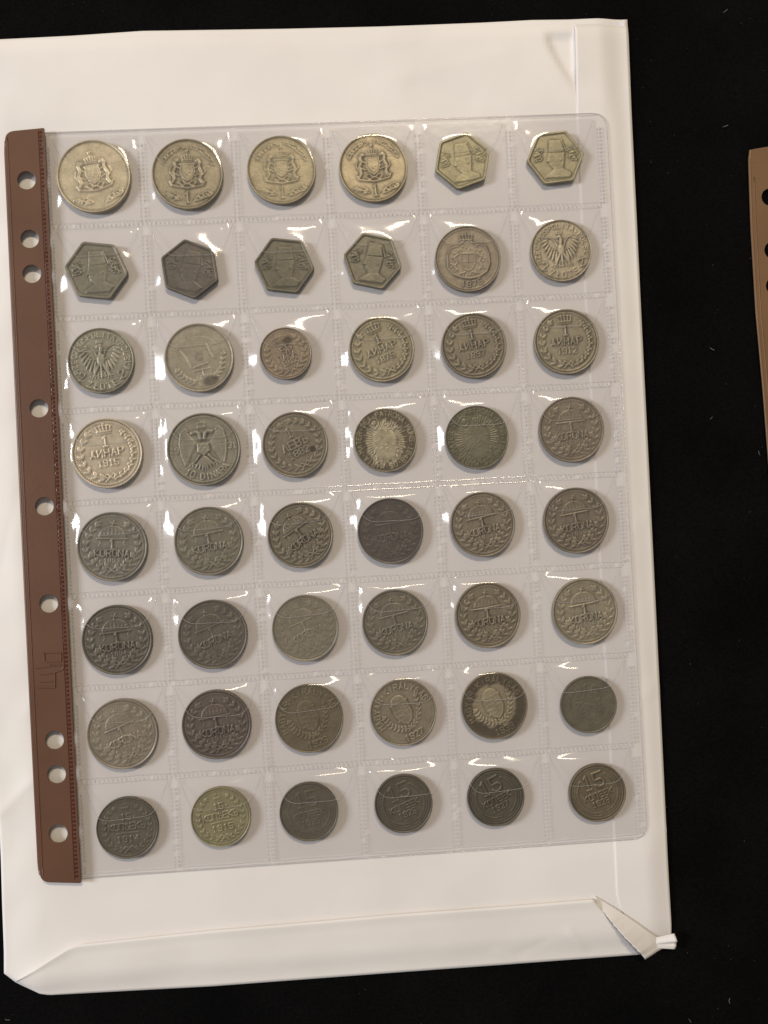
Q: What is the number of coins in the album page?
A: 48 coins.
